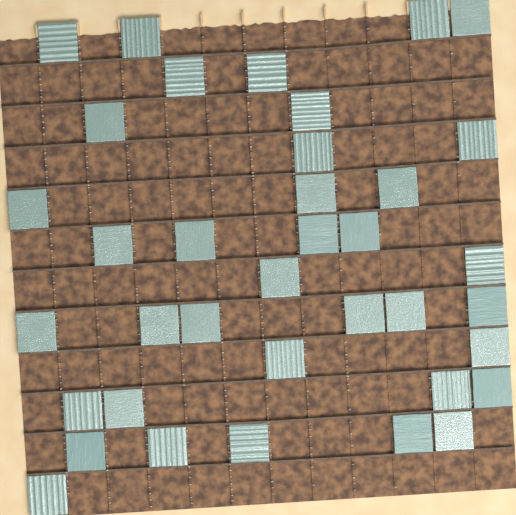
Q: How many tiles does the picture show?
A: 37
